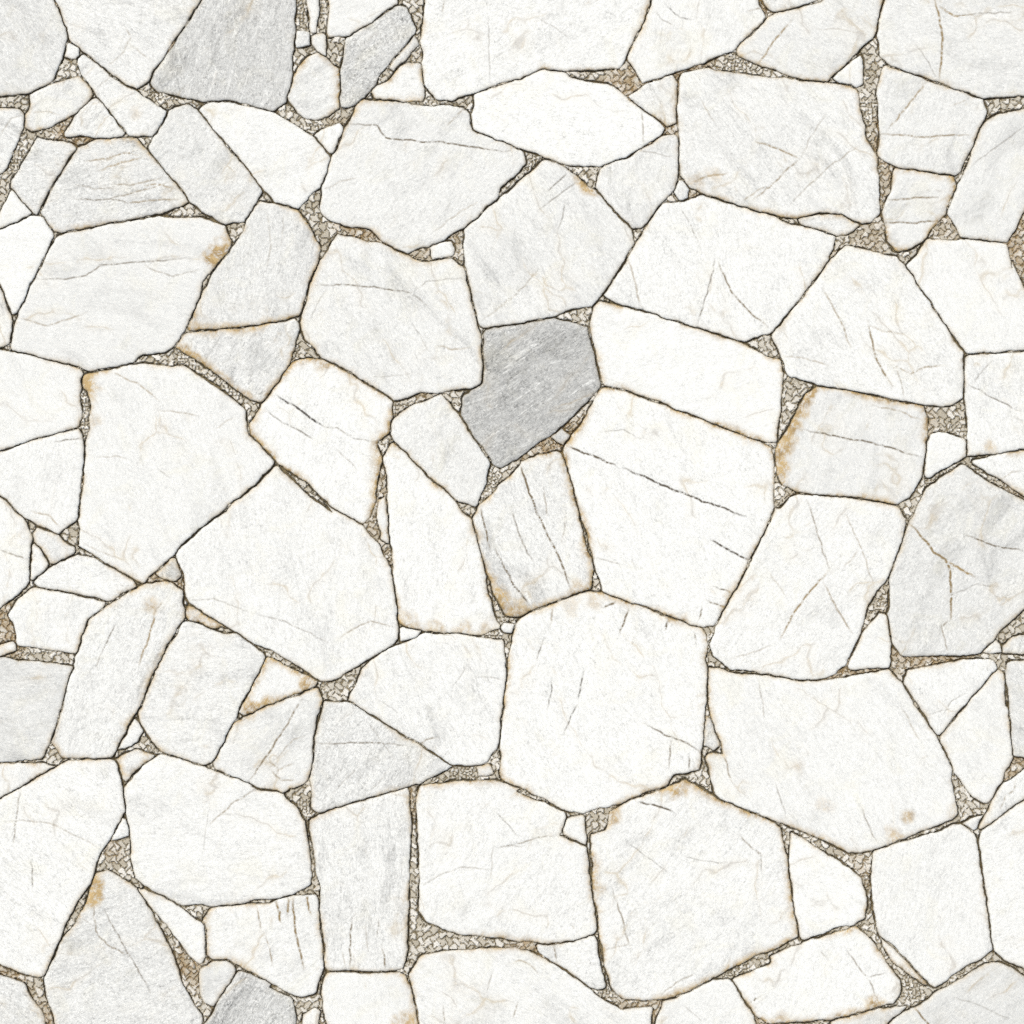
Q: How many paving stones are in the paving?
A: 125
